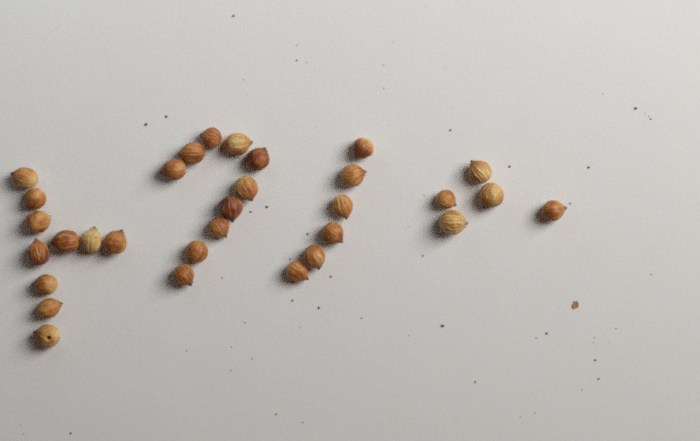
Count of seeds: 31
